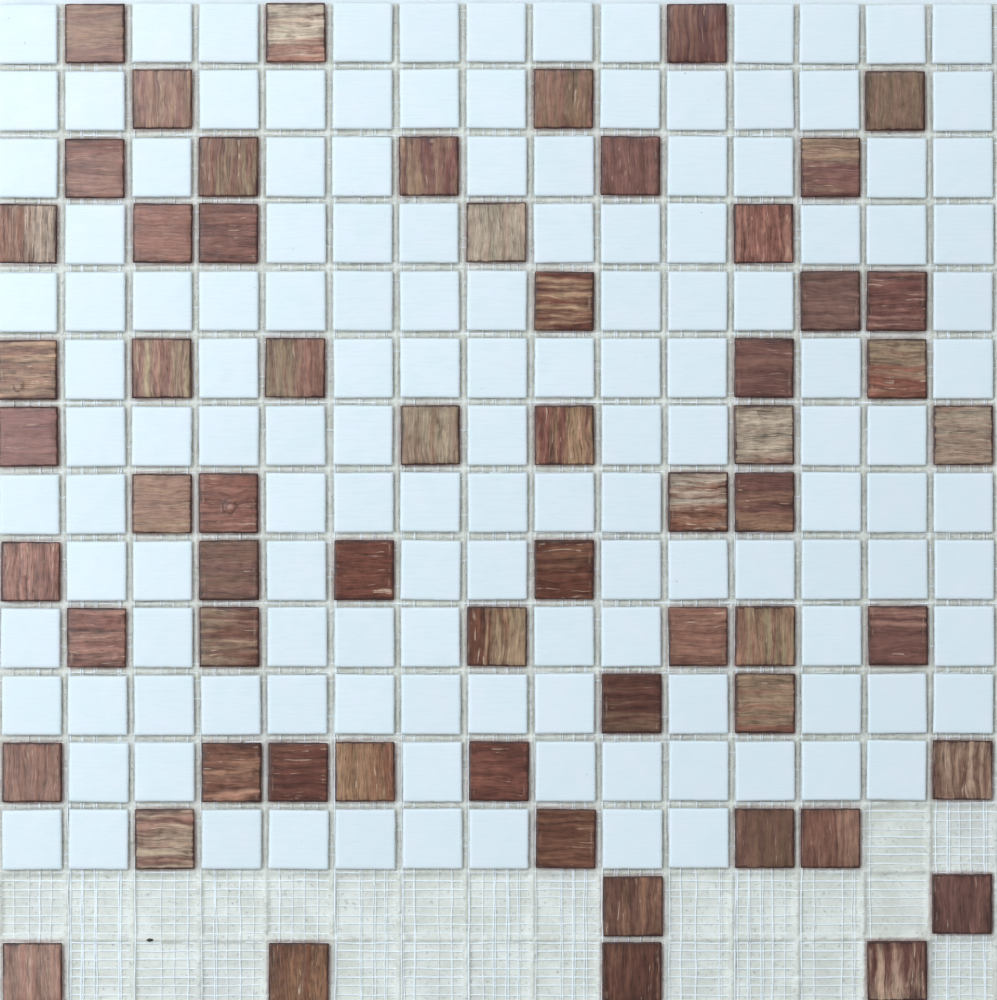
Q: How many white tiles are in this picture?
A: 138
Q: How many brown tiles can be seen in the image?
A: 61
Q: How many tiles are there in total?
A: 199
